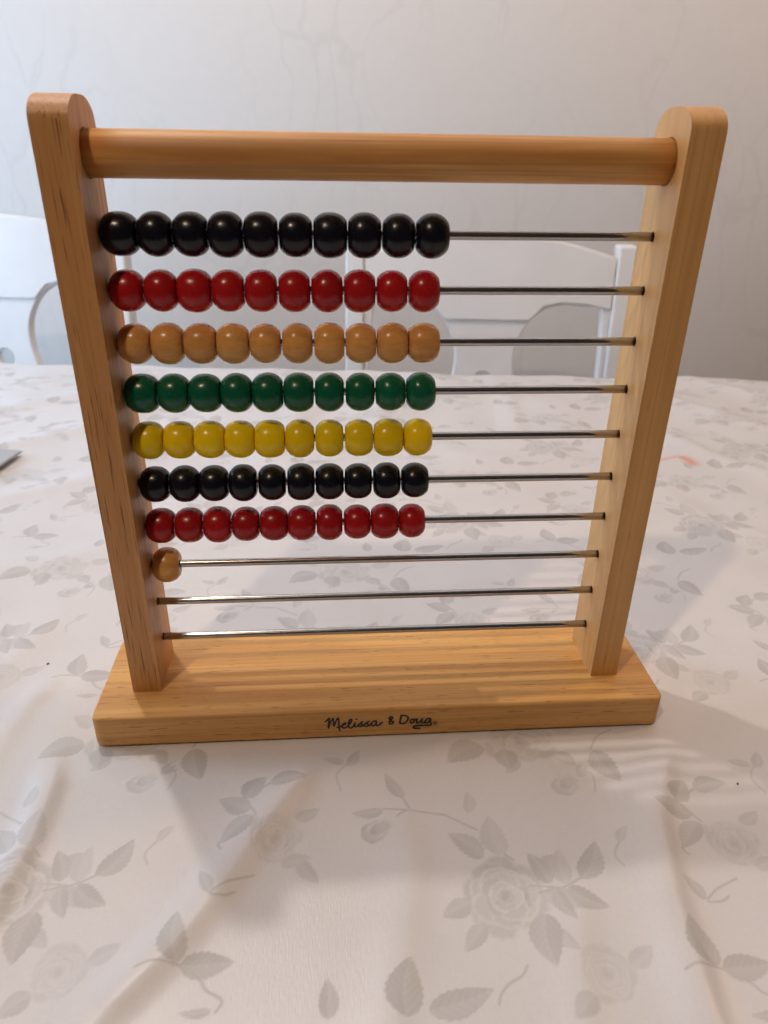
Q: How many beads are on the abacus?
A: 71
